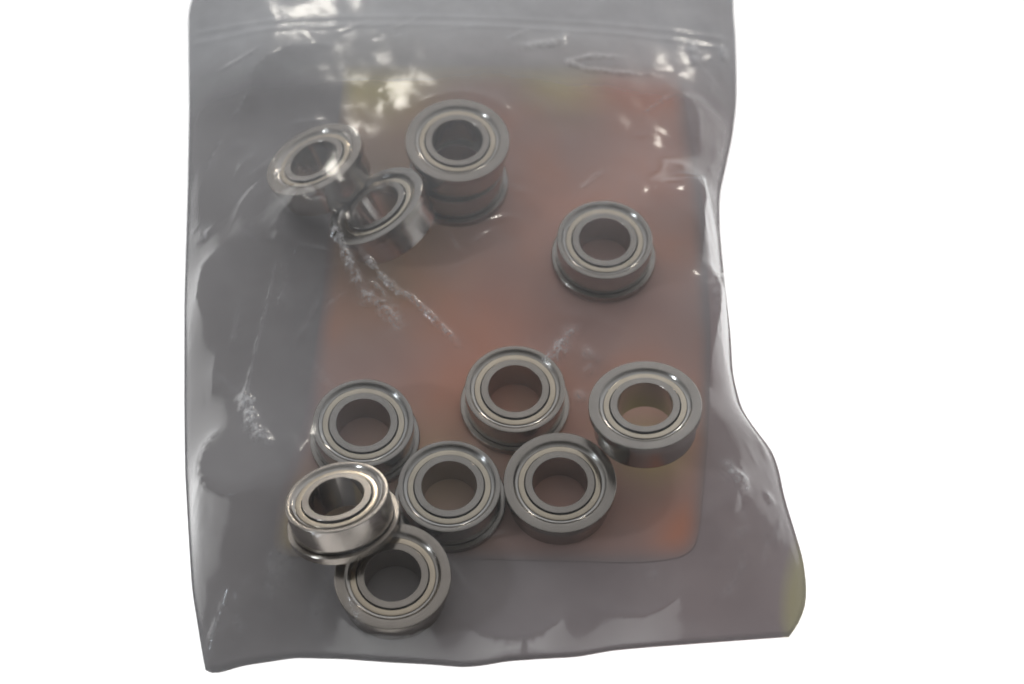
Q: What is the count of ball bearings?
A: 12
